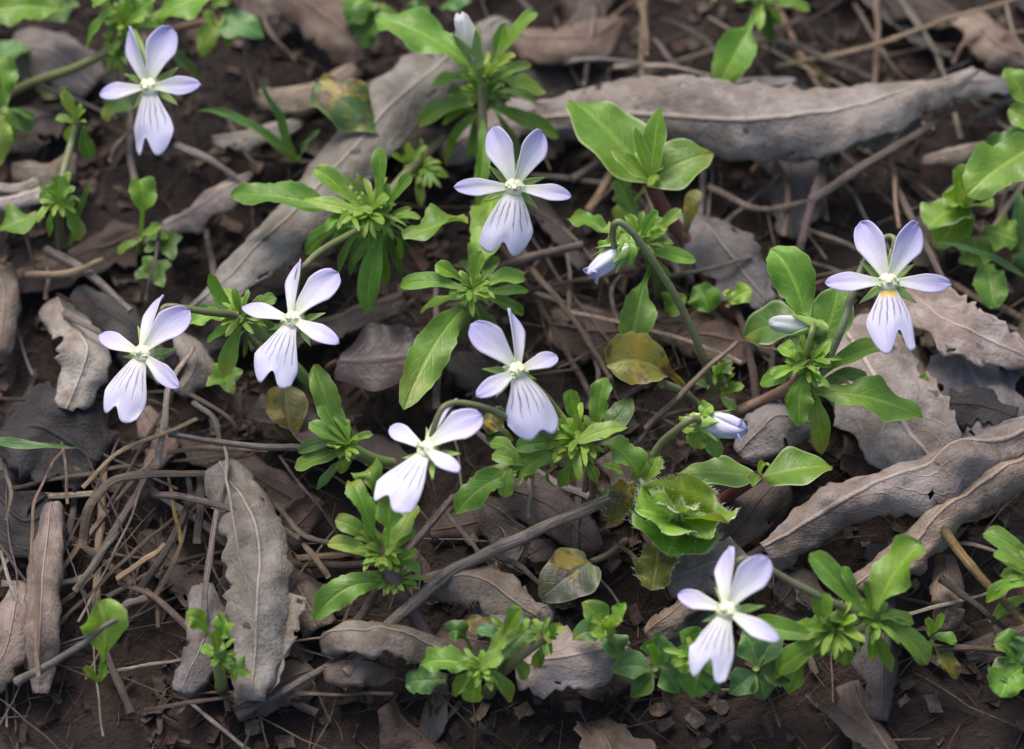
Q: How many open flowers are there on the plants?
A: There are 8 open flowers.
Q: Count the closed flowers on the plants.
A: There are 4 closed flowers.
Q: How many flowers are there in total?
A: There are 12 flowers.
